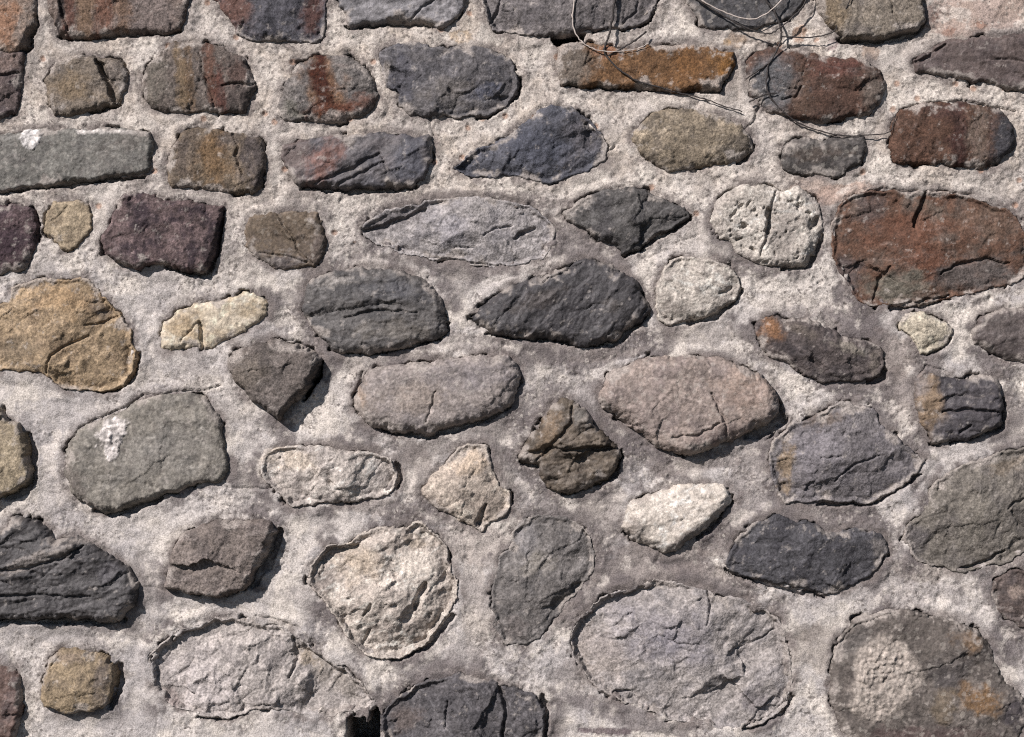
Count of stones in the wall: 62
